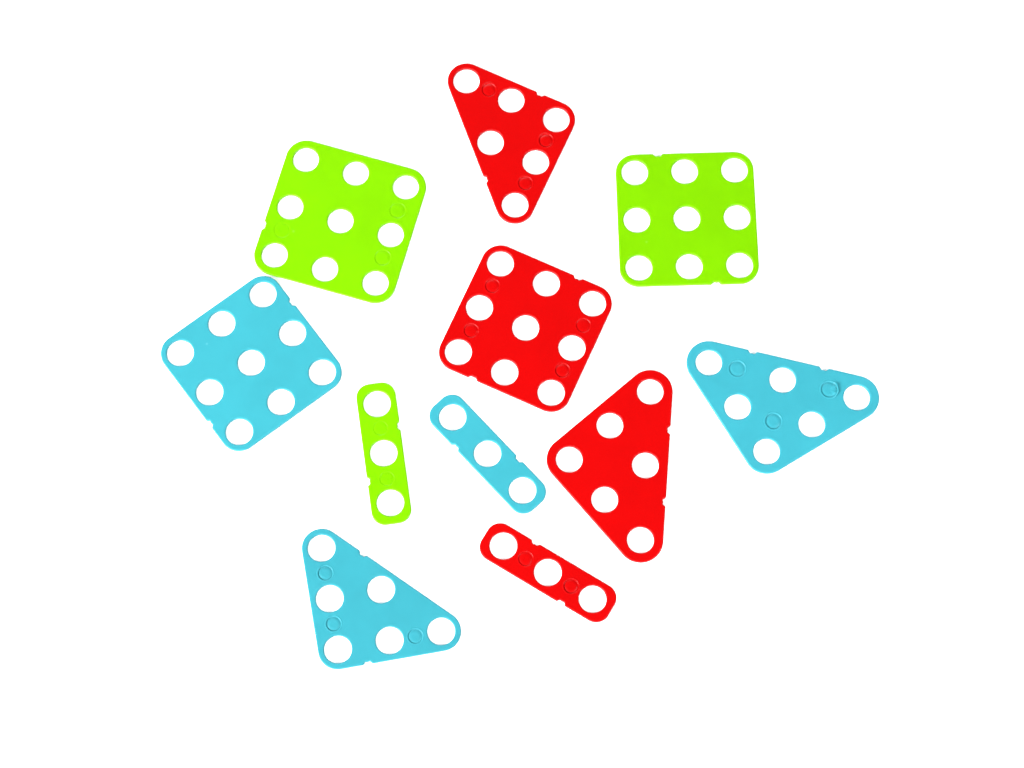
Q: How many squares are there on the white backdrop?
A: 4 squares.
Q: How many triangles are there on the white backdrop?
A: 4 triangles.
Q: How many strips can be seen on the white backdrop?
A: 3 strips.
